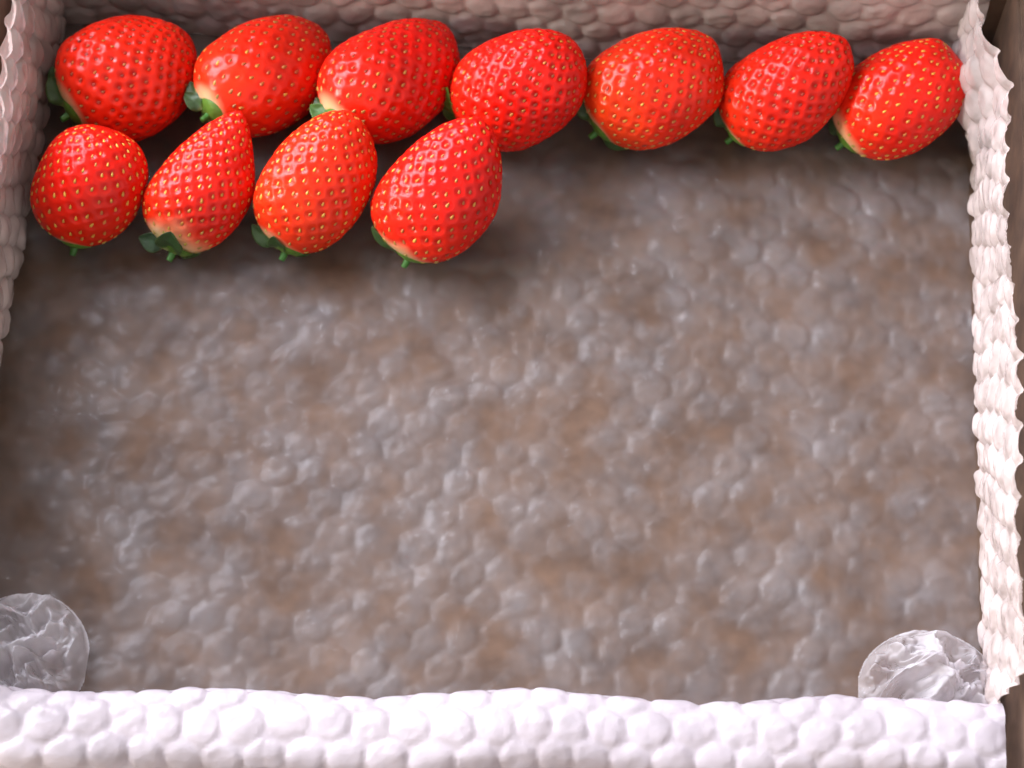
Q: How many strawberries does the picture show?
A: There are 11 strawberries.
